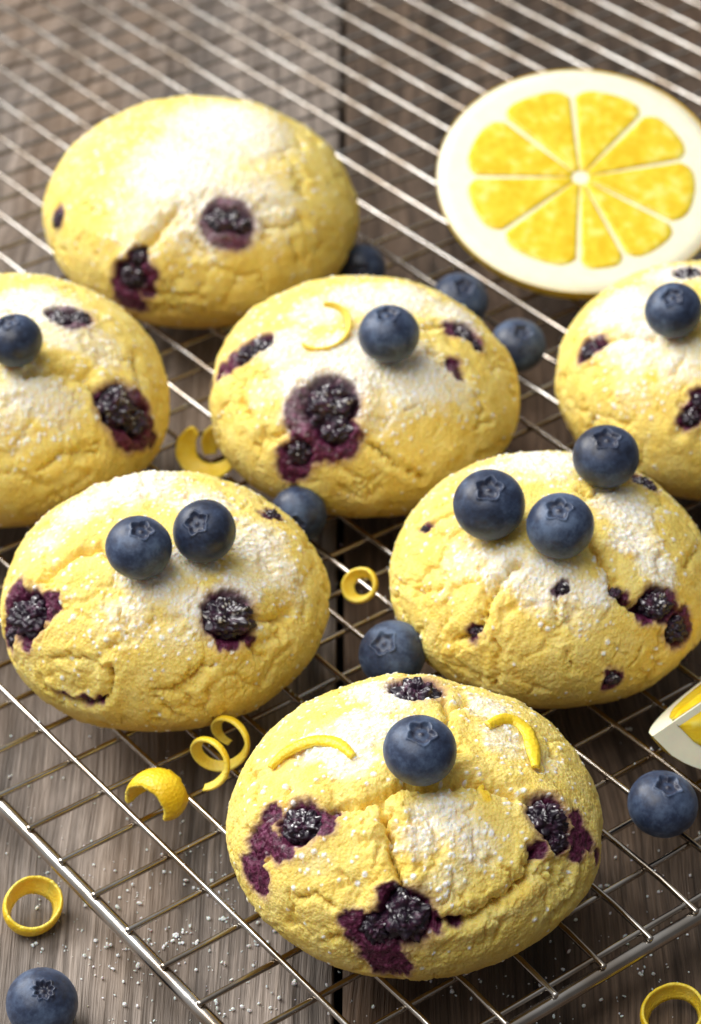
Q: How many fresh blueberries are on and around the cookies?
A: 16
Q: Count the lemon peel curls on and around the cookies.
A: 9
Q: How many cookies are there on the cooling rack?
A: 7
